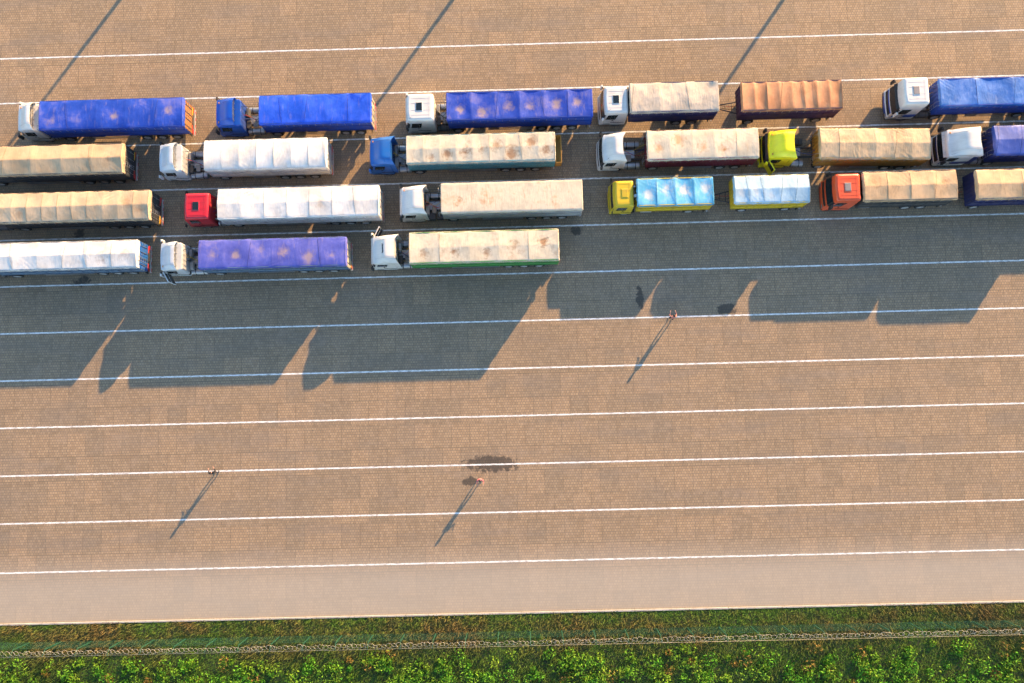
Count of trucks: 19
